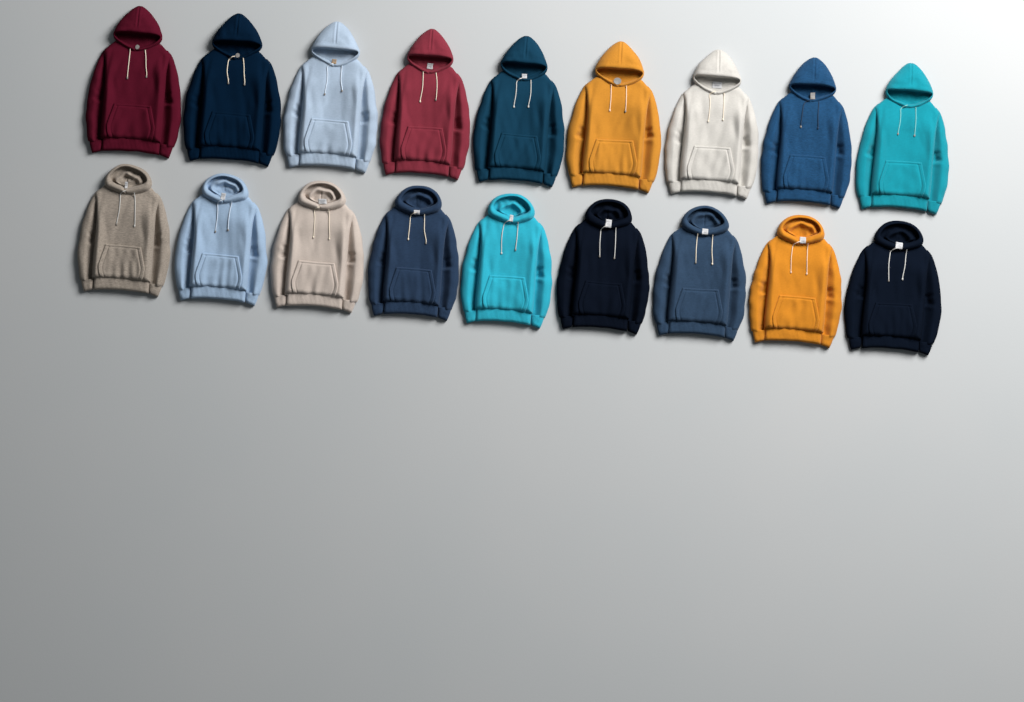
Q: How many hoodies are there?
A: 18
